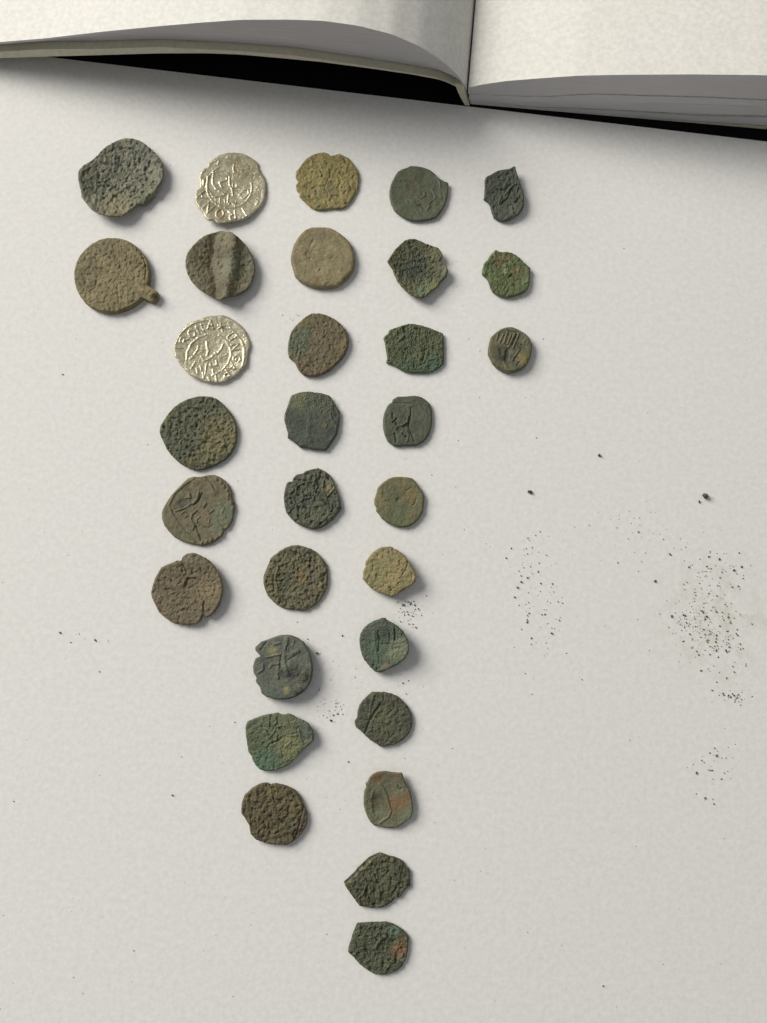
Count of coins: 31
